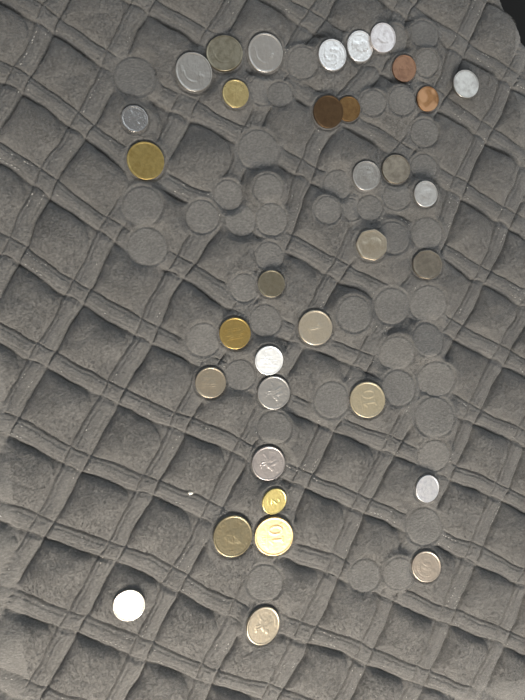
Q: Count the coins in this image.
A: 34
